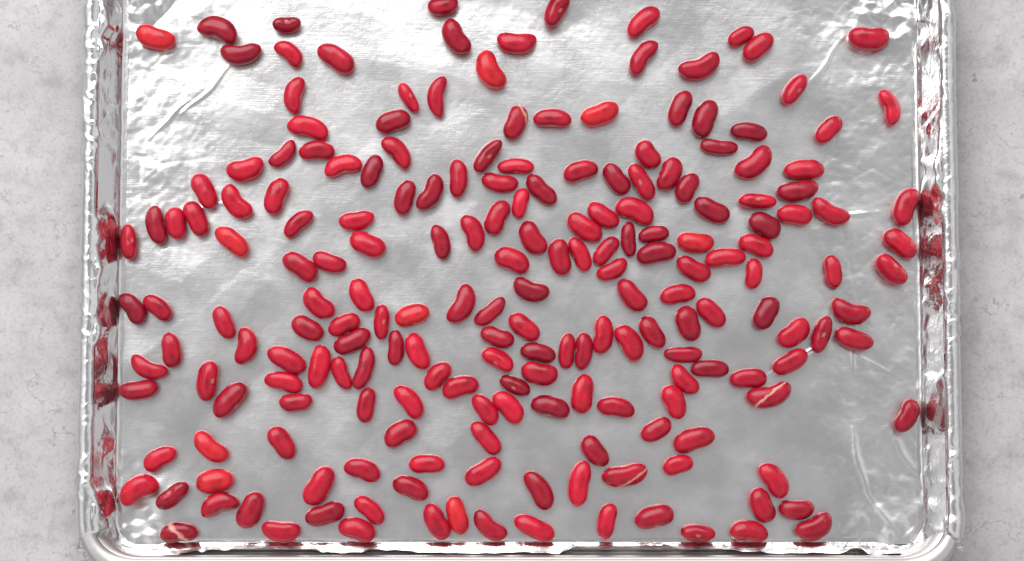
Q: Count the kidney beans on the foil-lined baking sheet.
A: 200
